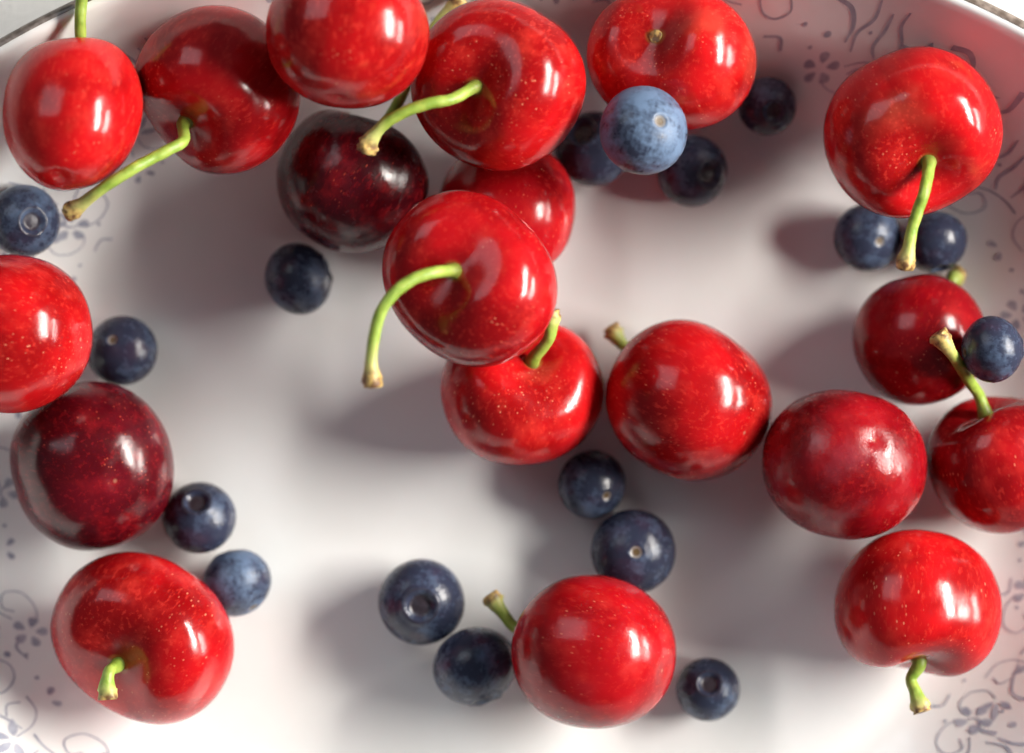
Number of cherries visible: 19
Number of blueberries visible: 17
